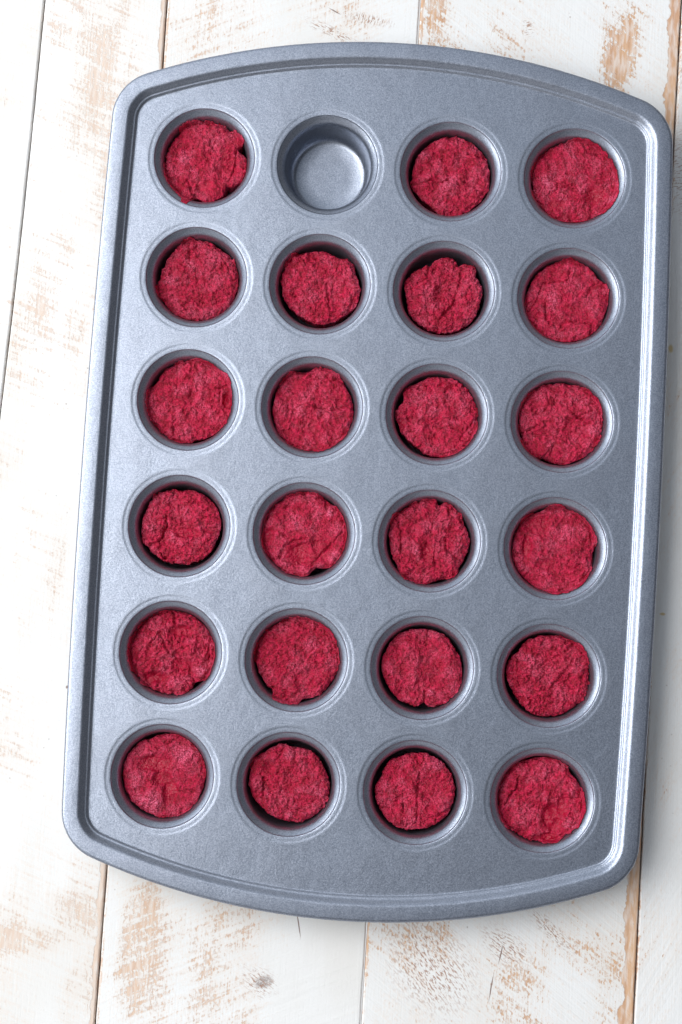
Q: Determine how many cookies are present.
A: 23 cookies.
